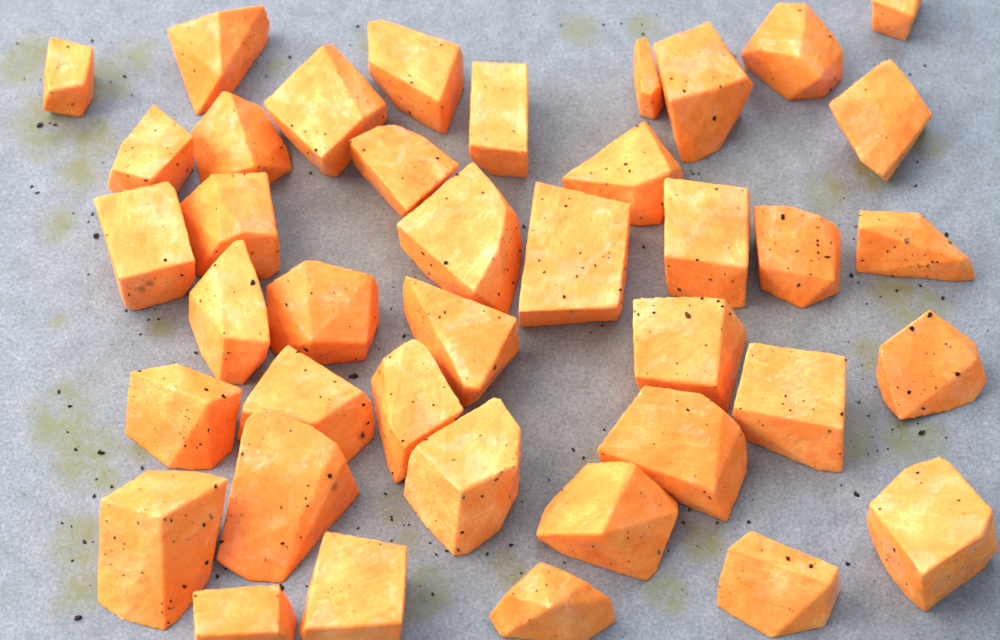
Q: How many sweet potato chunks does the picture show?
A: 40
